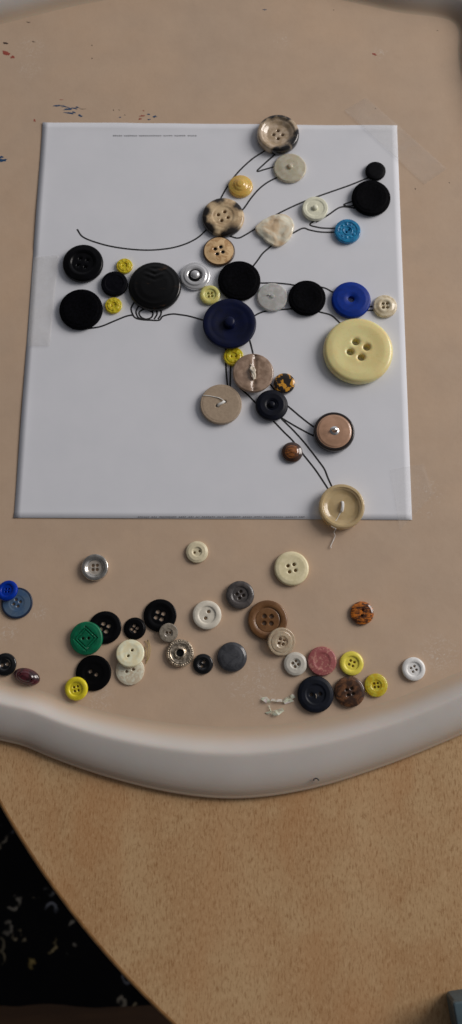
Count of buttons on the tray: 64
